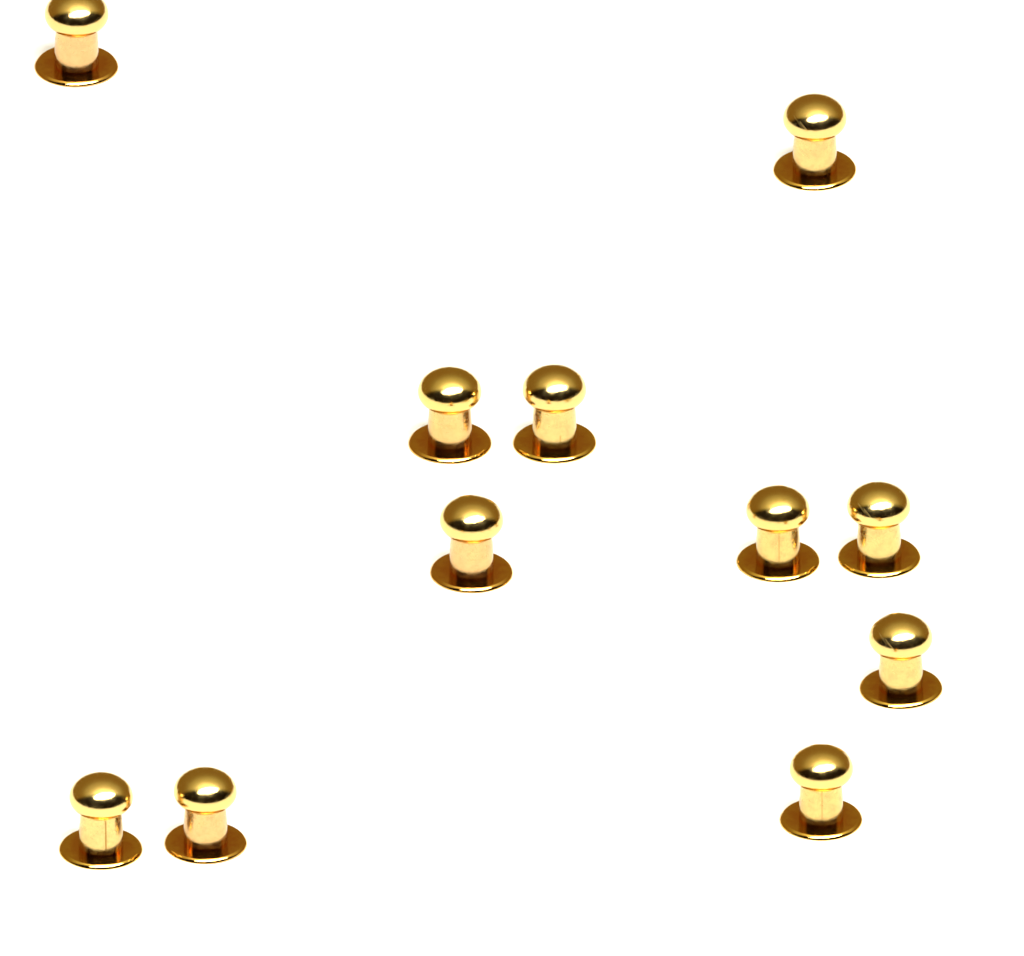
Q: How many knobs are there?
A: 11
